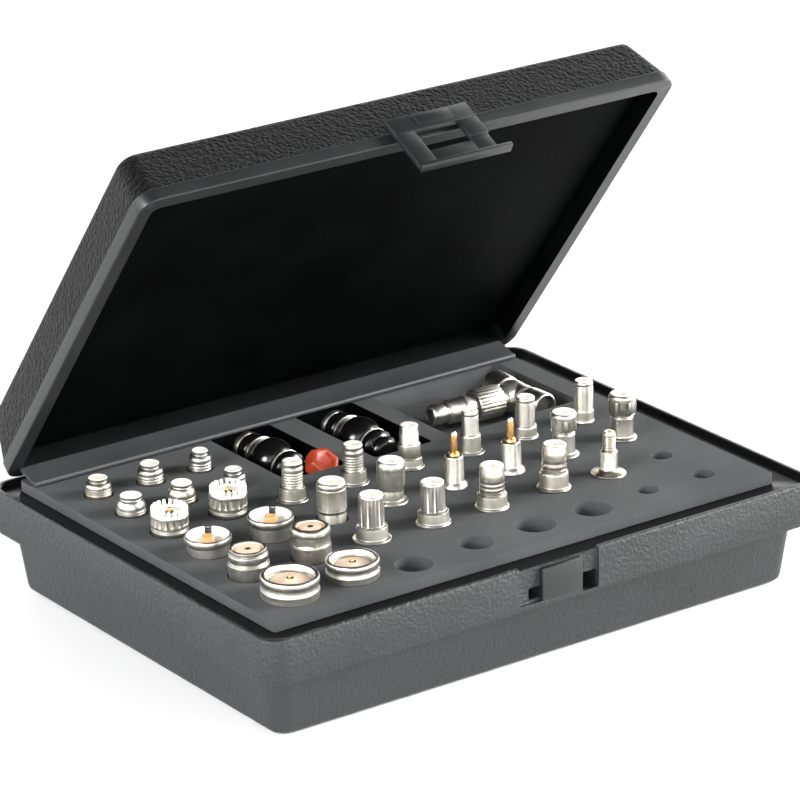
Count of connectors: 31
